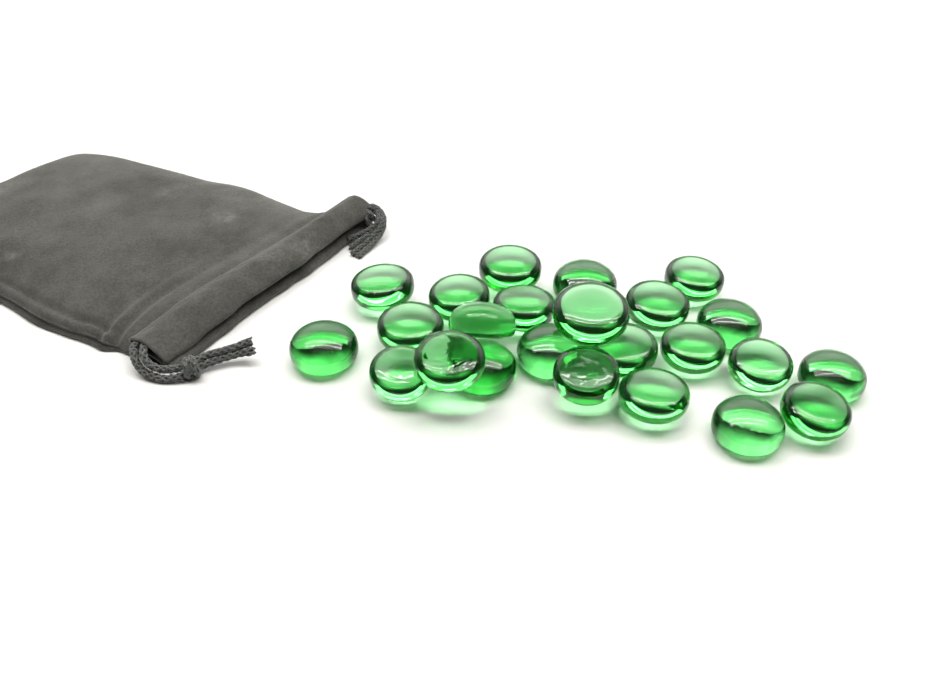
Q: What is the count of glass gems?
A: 24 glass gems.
